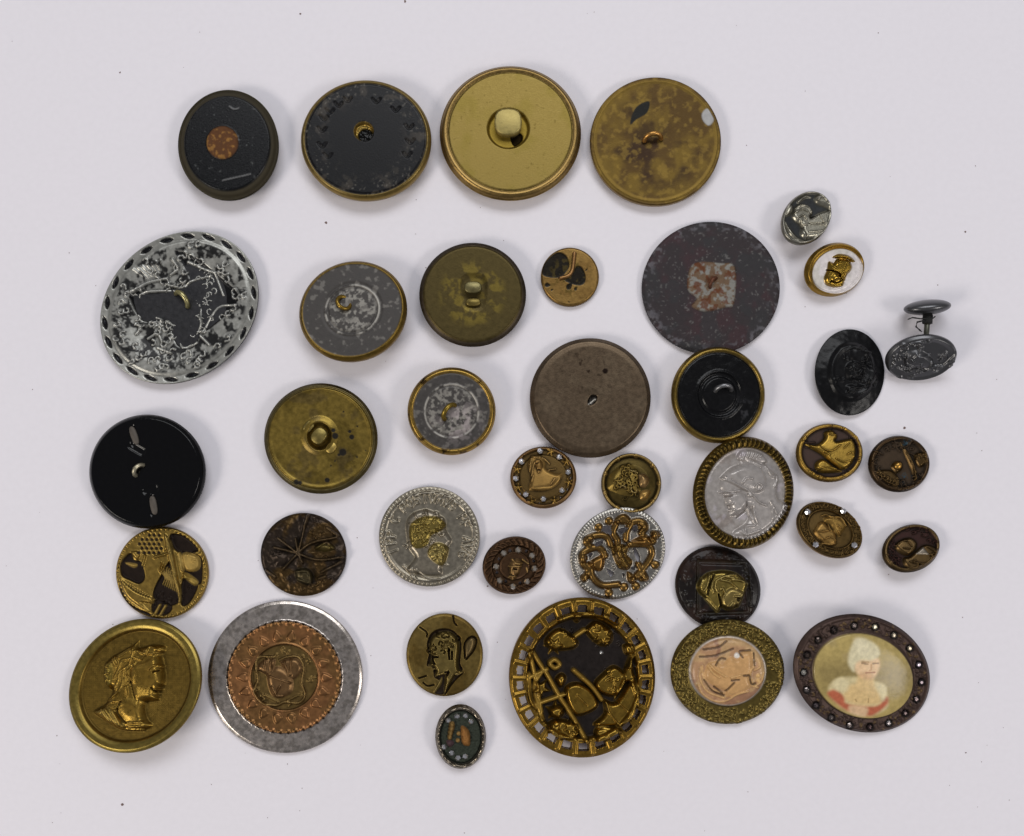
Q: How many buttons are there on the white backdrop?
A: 37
